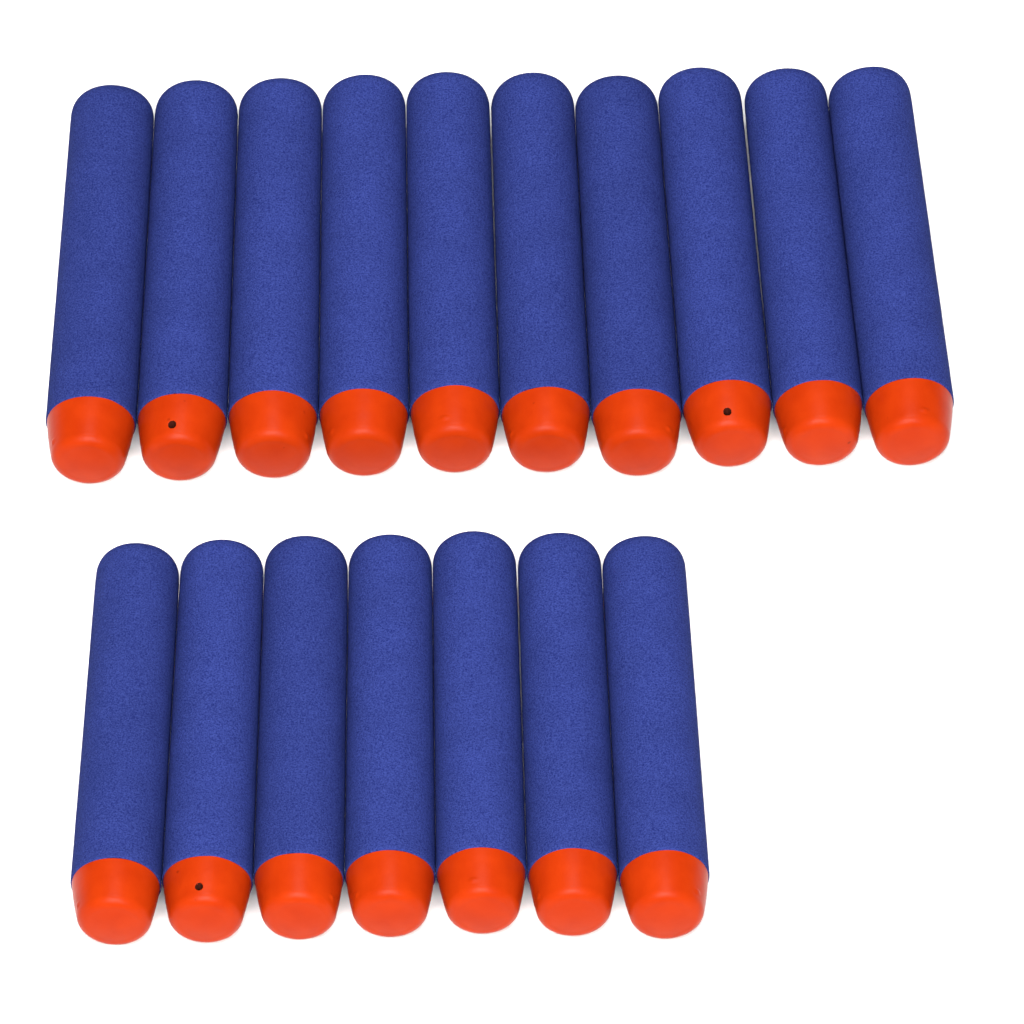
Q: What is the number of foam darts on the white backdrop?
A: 17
